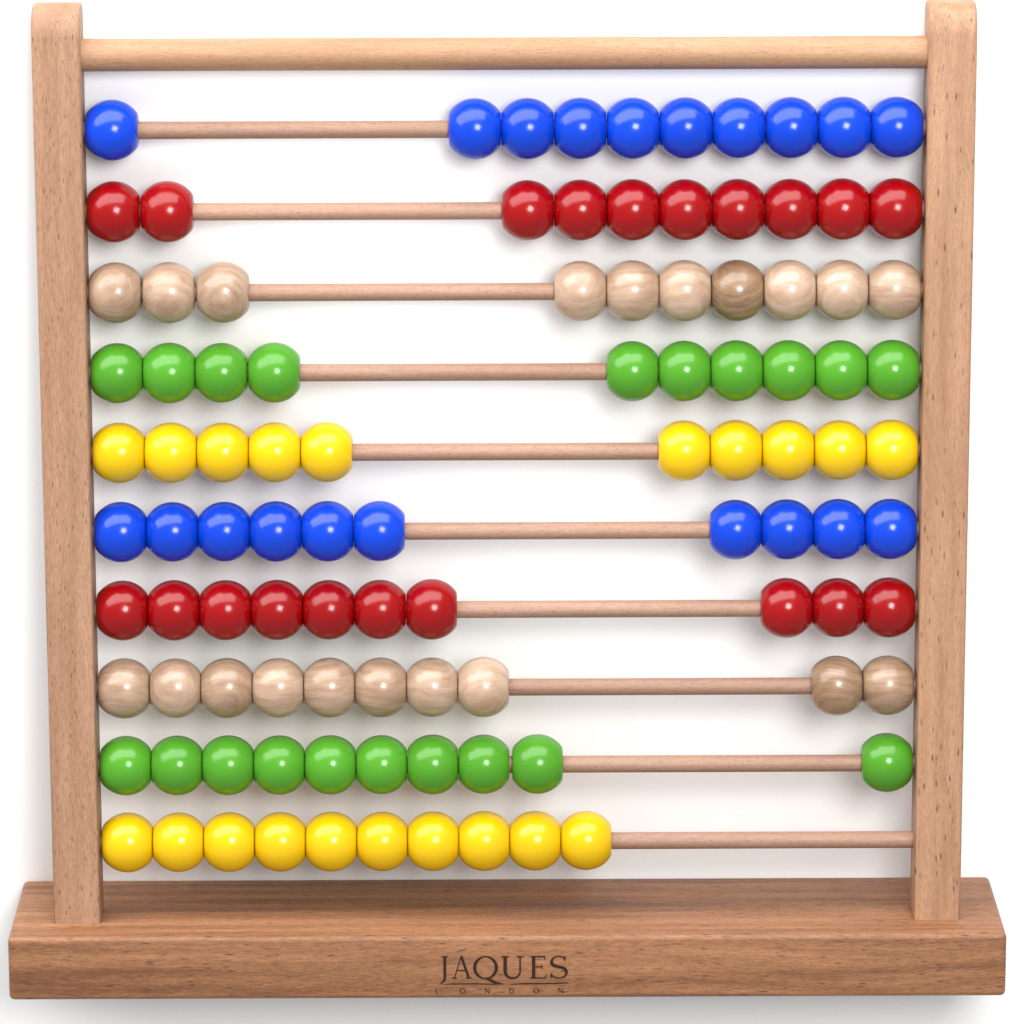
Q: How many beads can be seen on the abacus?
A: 100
